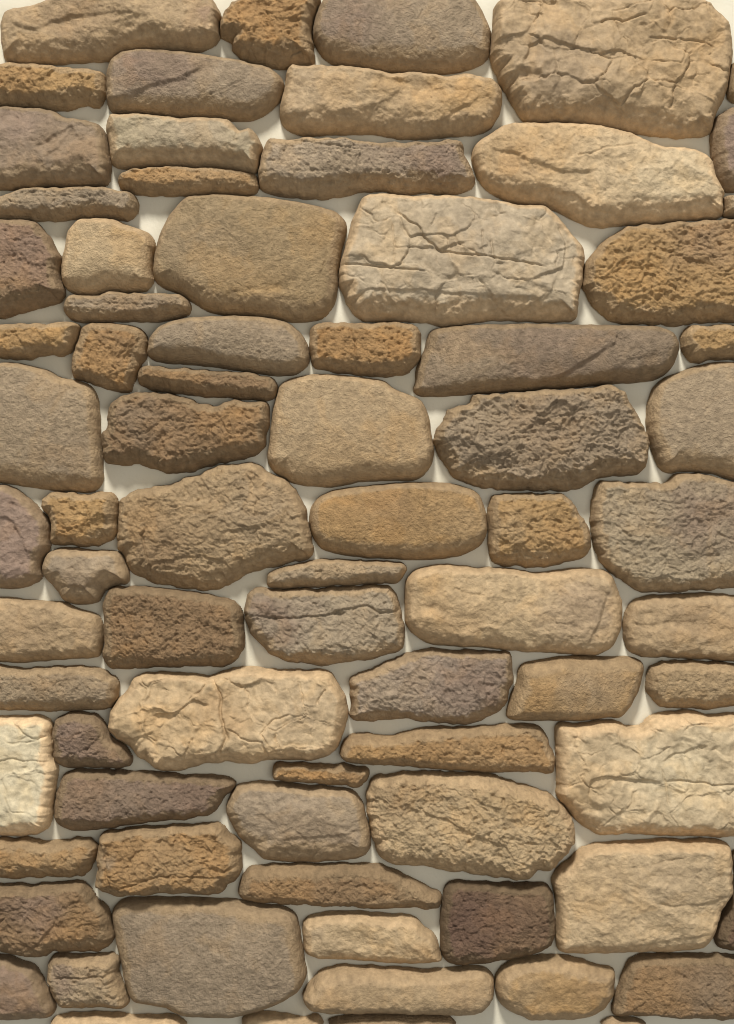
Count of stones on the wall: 78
